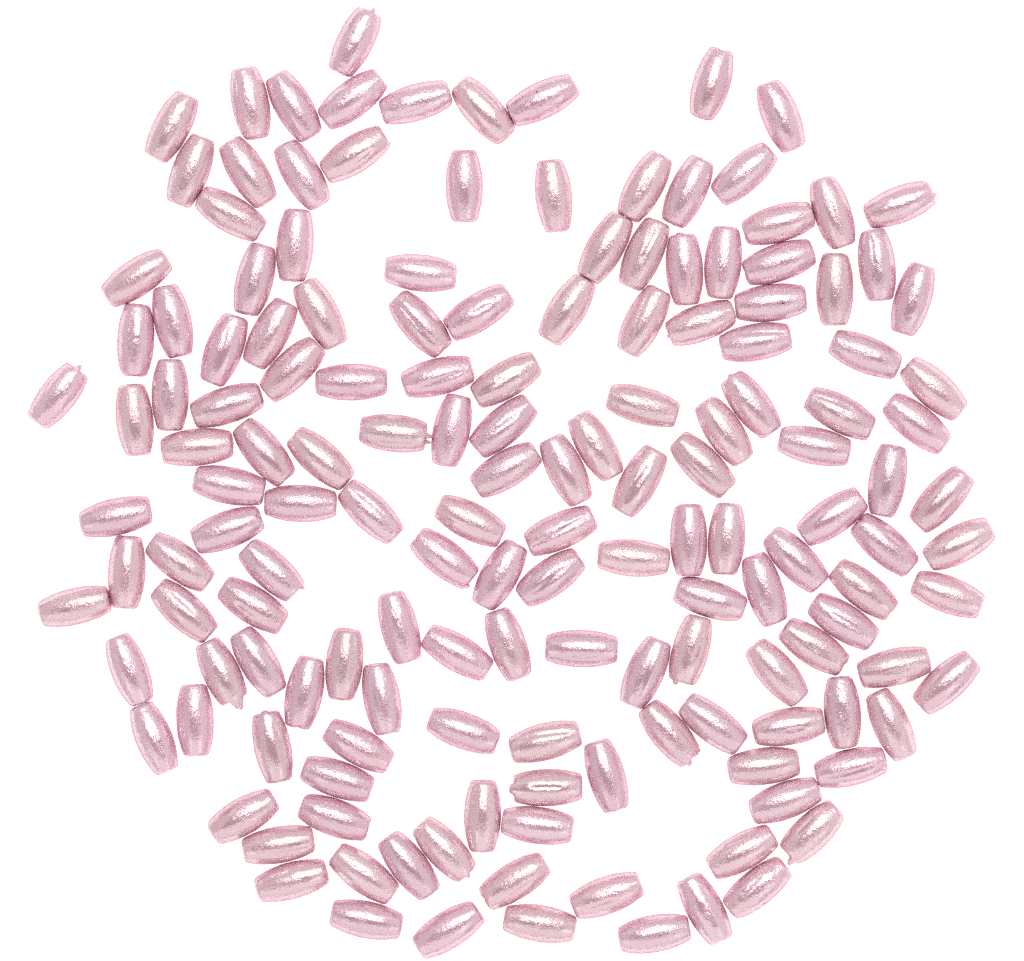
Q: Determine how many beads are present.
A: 156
